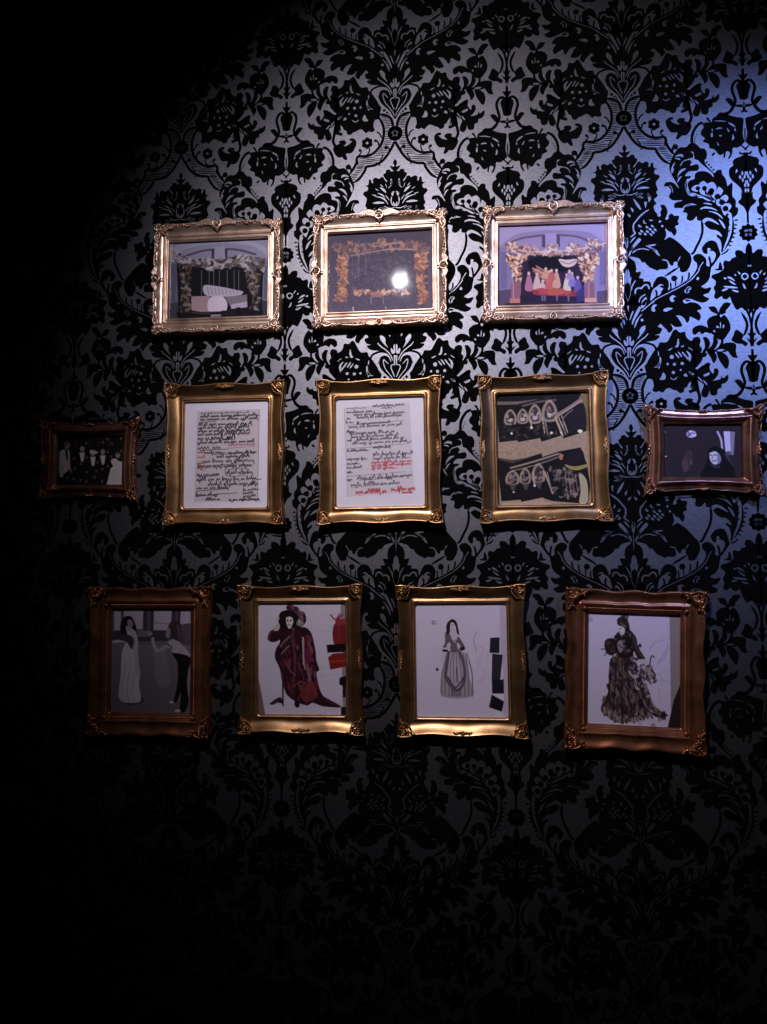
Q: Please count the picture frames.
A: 12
